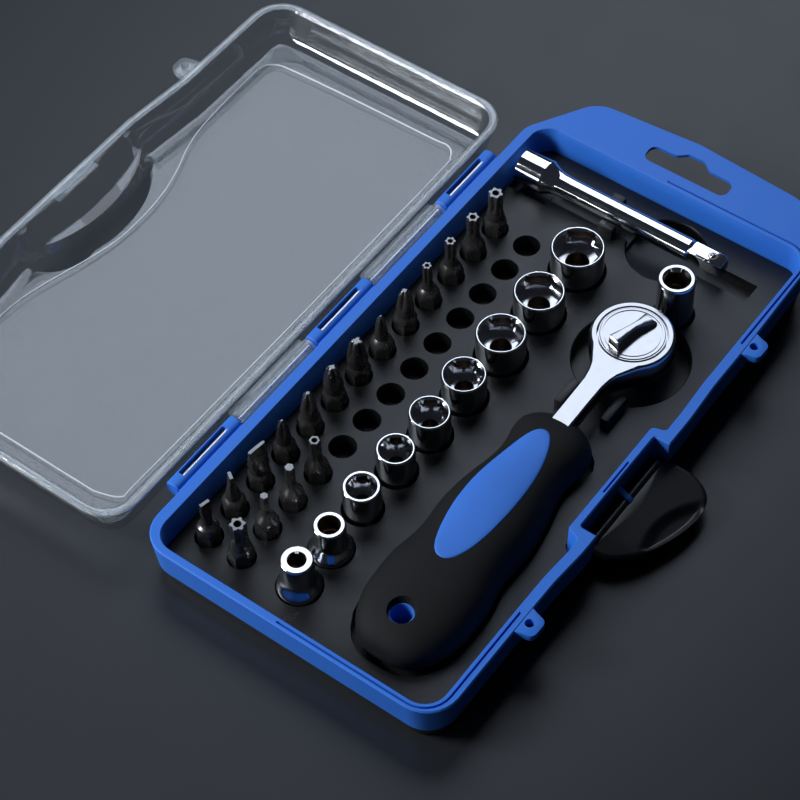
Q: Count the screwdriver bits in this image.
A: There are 17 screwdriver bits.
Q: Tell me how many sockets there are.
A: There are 10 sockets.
